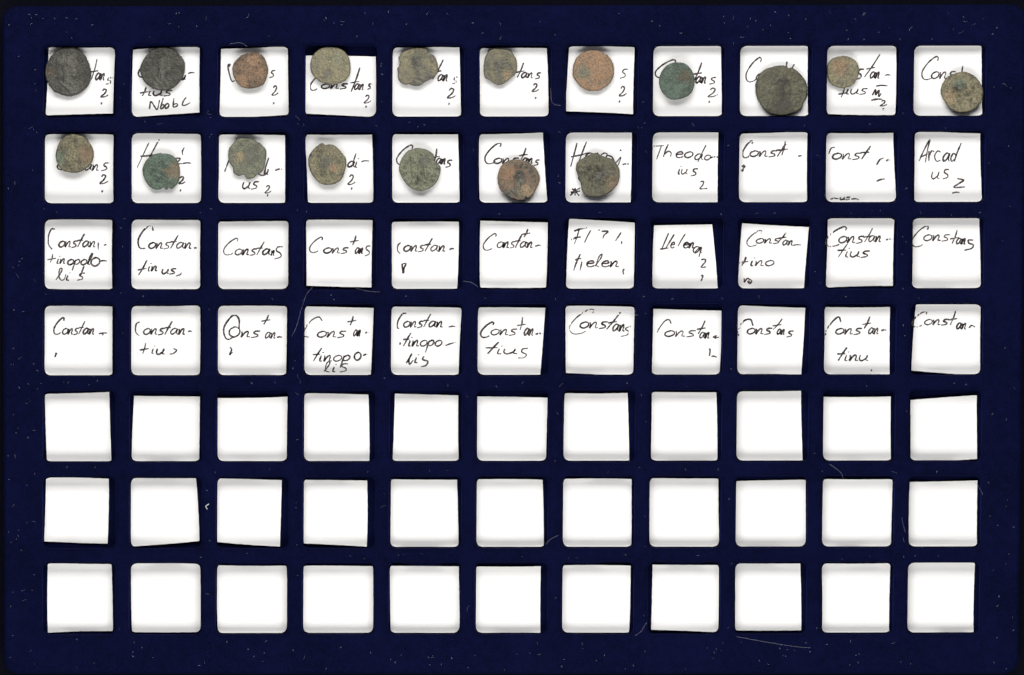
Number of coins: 18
